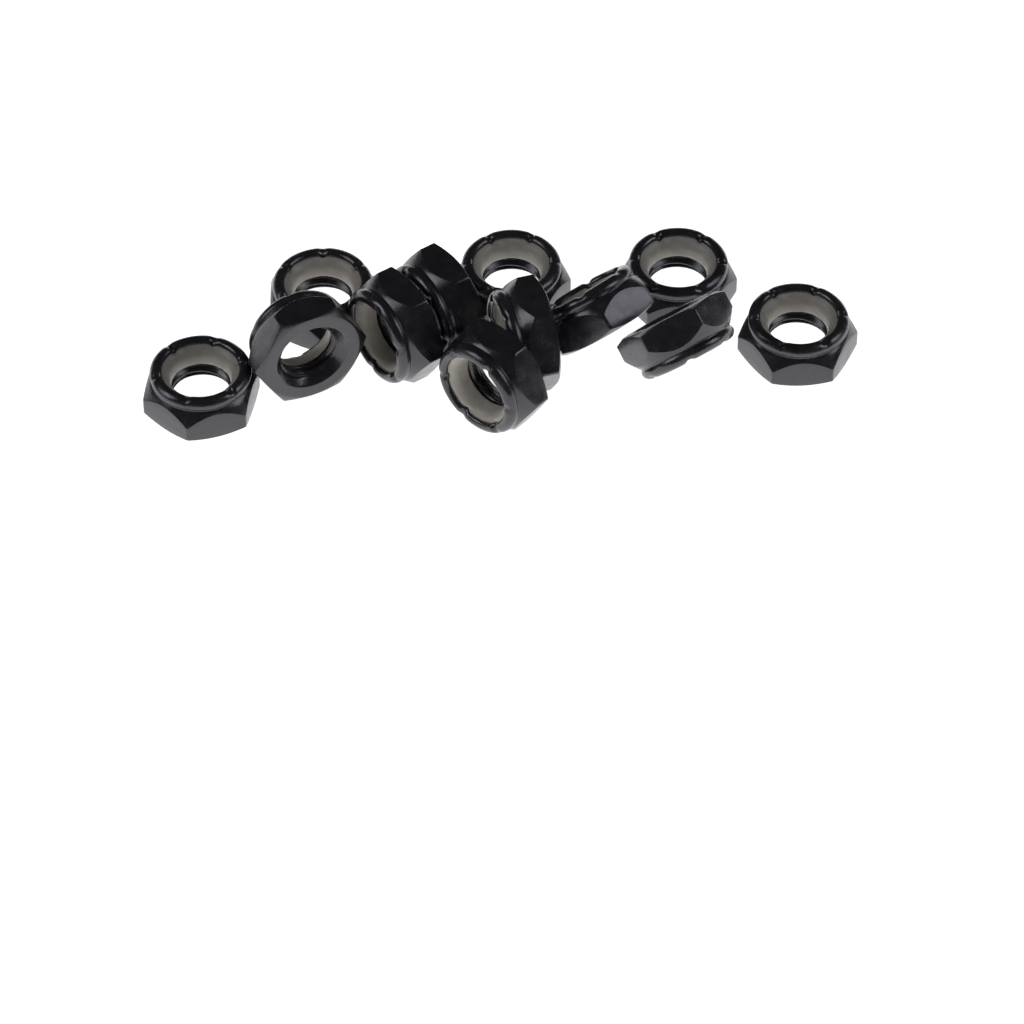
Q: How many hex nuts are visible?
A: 12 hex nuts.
